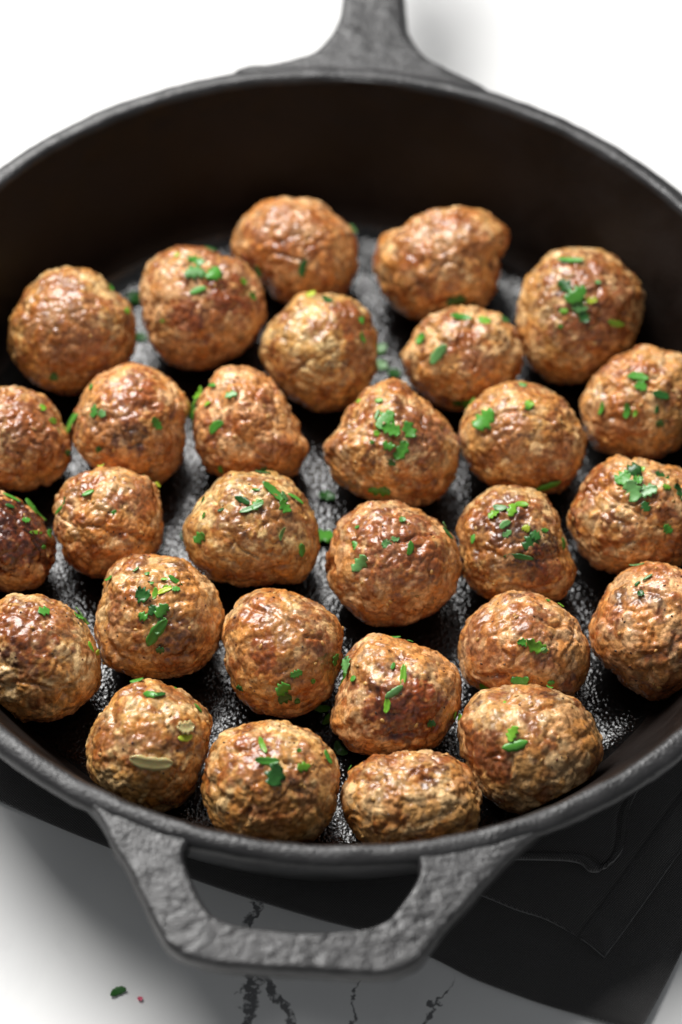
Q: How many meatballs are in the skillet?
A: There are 29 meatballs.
